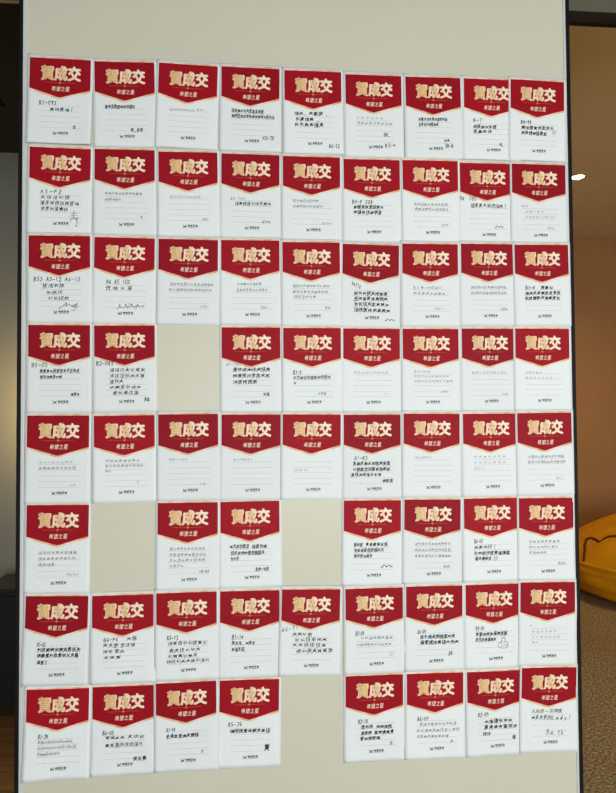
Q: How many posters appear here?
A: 68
